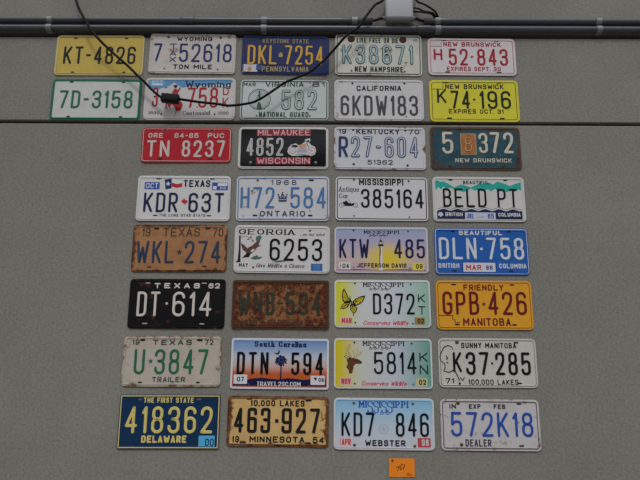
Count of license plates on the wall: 34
